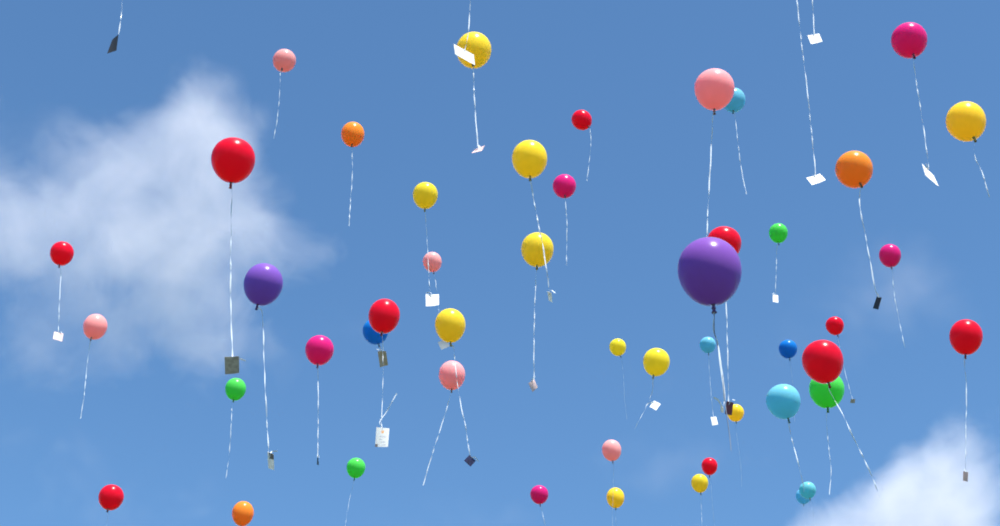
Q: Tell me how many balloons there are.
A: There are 48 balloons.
